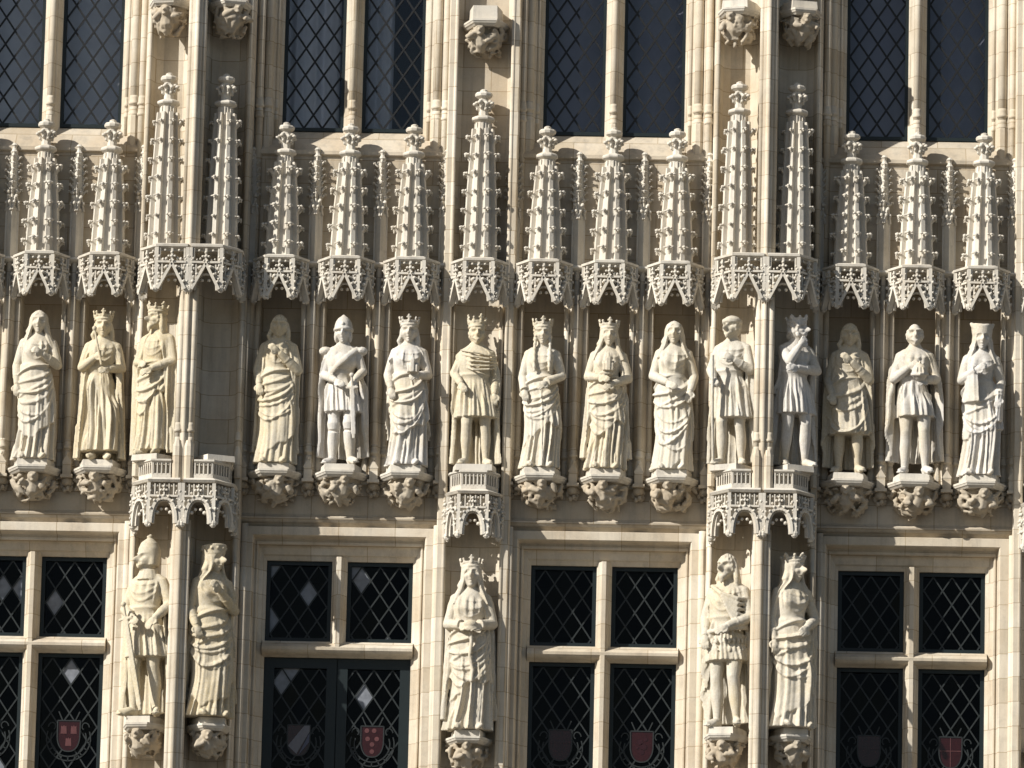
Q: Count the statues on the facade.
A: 20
